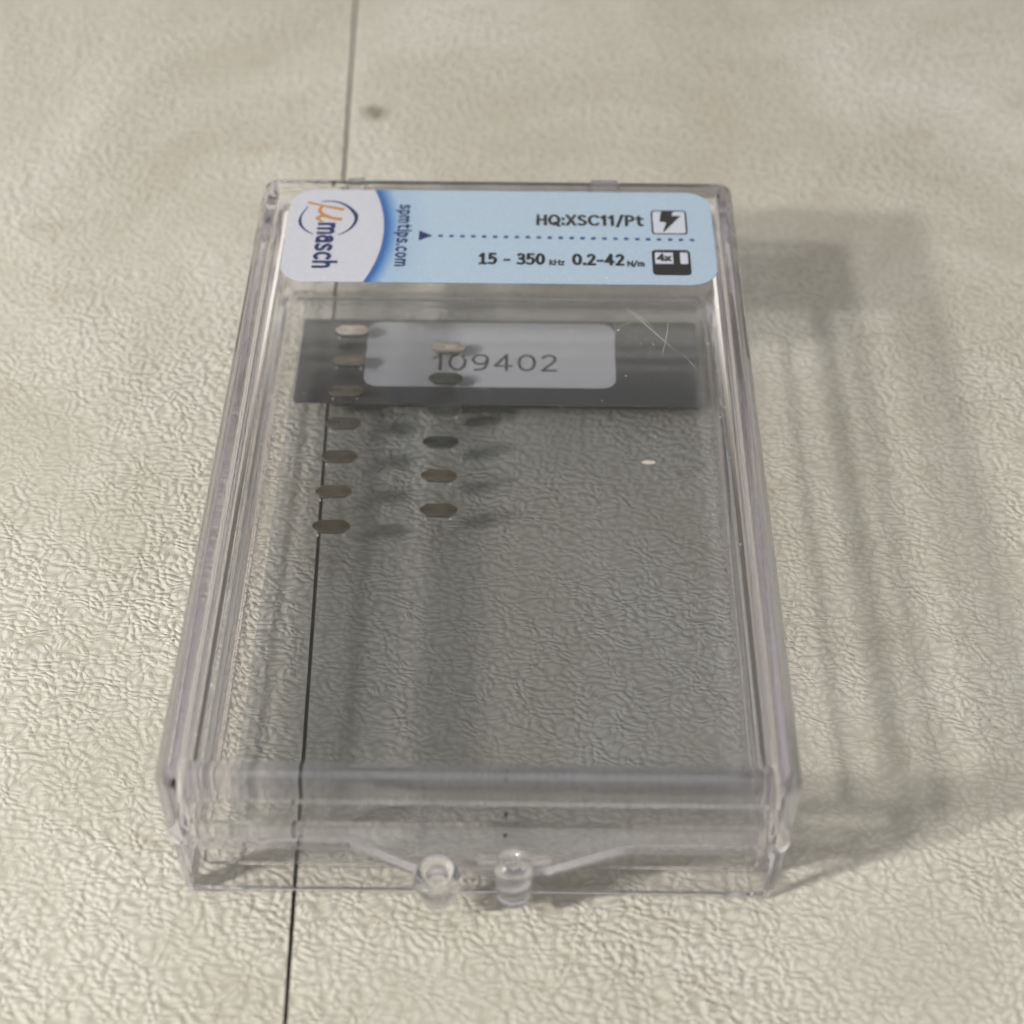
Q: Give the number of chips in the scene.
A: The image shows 13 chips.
